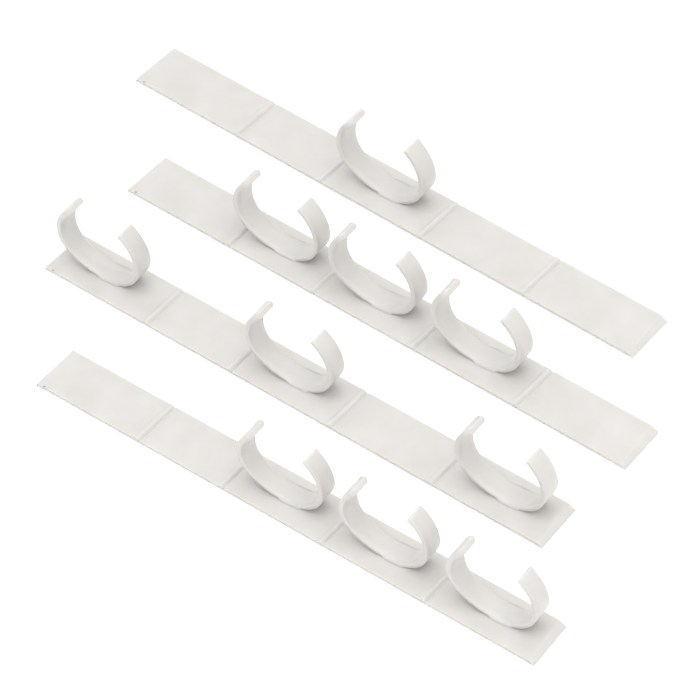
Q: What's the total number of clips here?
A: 10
